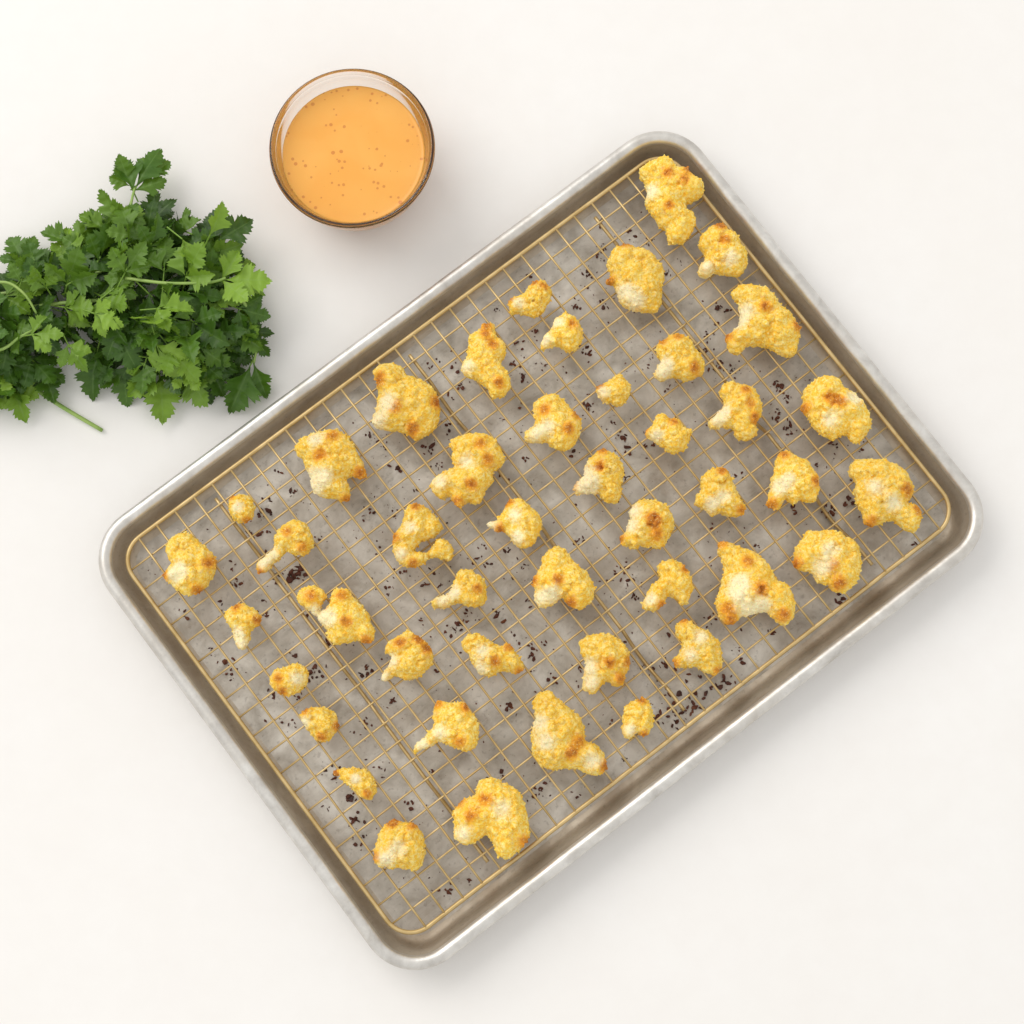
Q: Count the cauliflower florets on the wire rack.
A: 45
